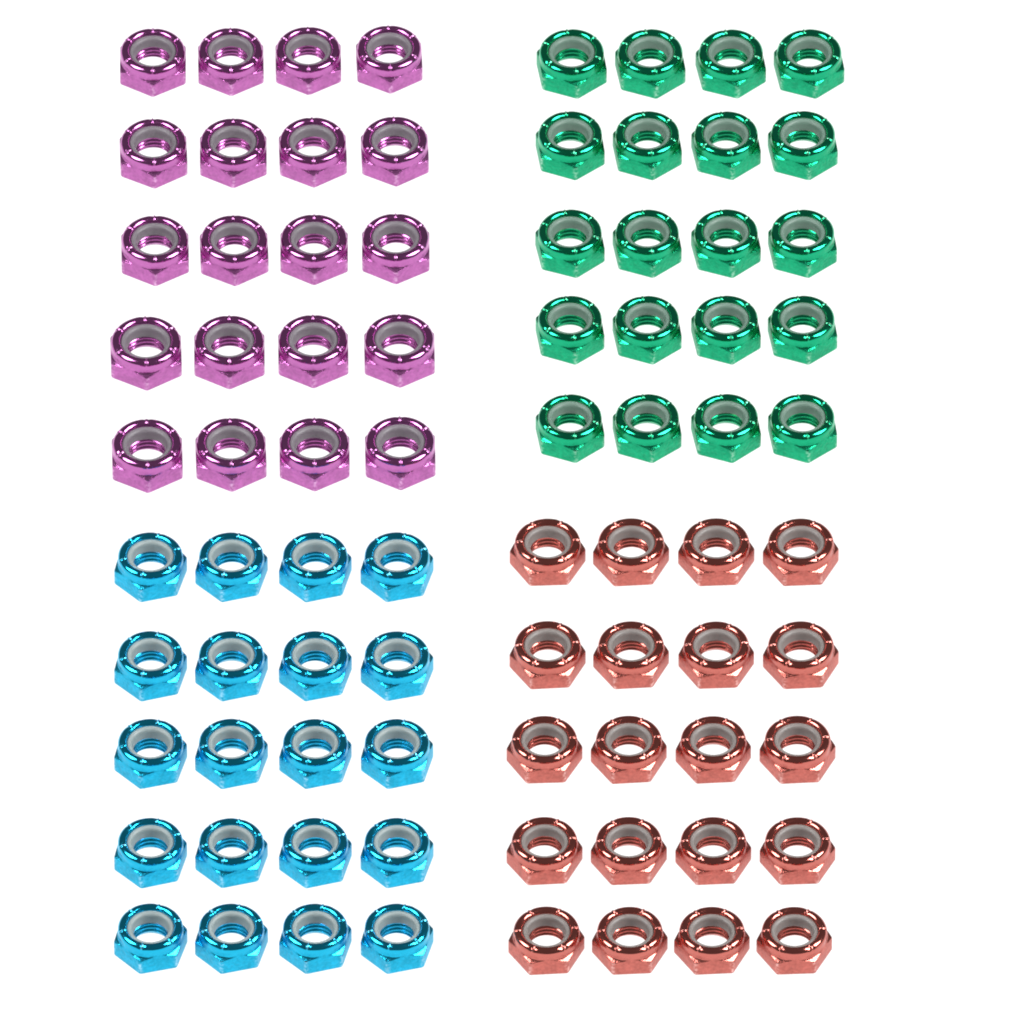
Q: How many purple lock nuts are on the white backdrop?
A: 20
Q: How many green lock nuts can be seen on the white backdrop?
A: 20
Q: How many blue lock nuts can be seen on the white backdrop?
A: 20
